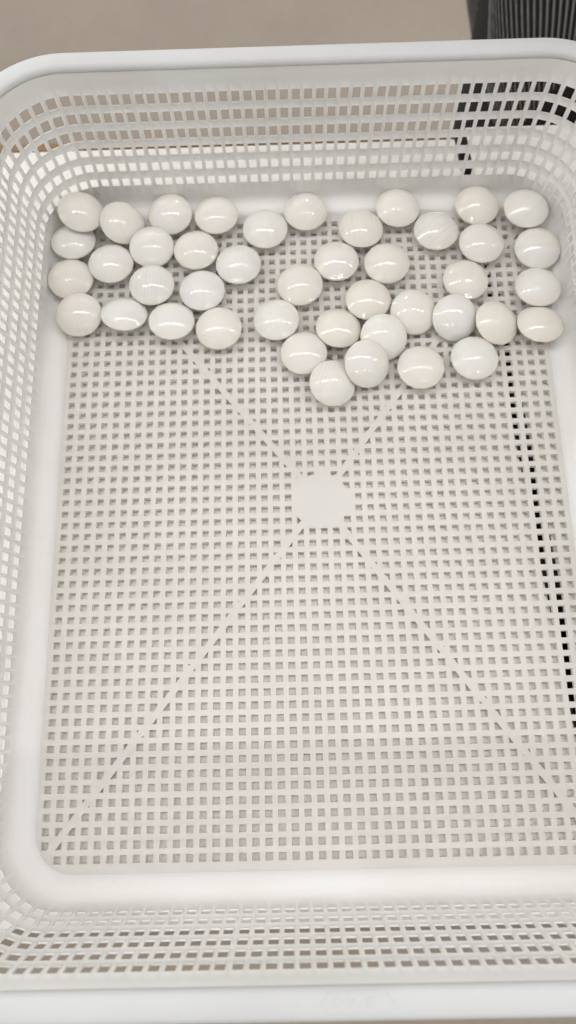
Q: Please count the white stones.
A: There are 43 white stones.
